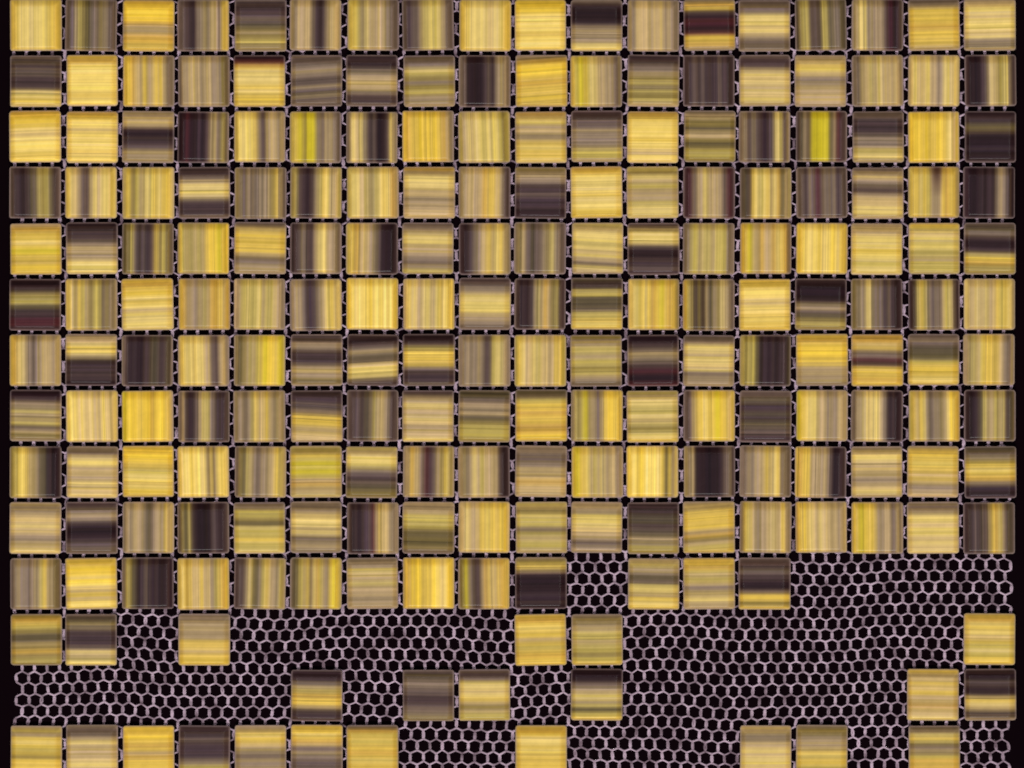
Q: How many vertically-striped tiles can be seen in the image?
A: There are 104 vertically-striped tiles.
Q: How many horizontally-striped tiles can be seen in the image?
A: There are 112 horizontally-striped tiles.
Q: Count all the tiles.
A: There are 216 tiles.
